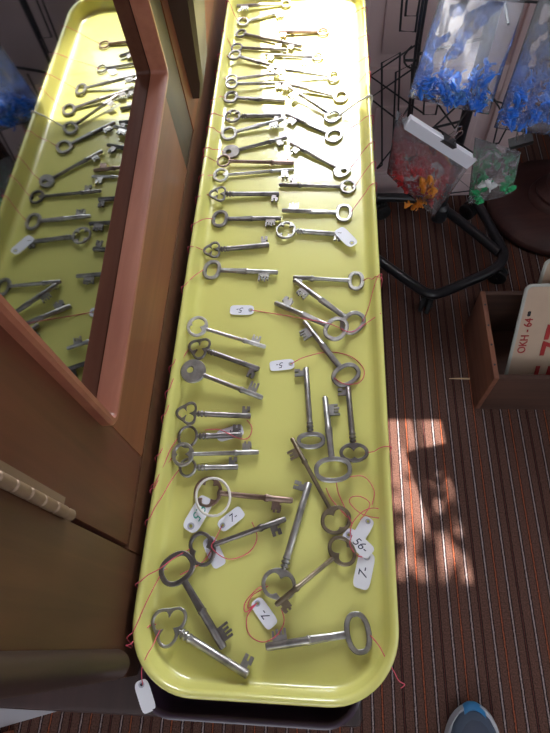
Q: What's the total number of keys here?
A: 49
